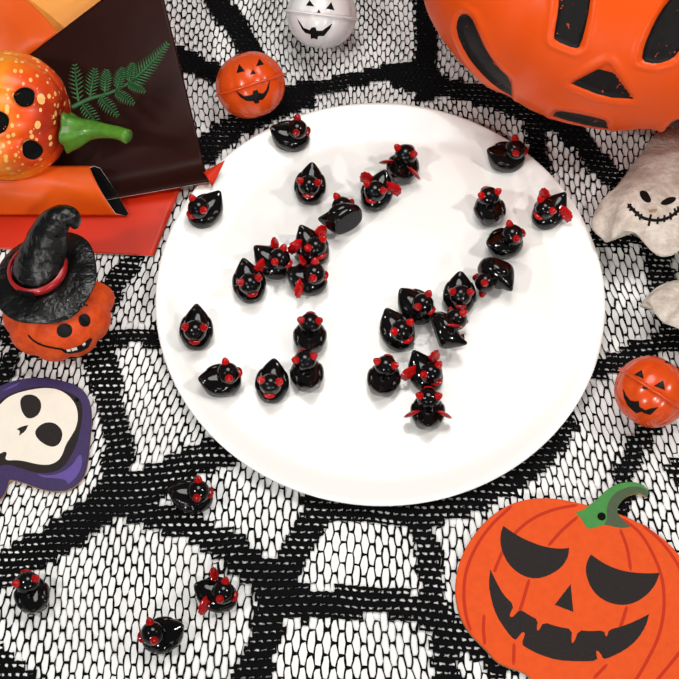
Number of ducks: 31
